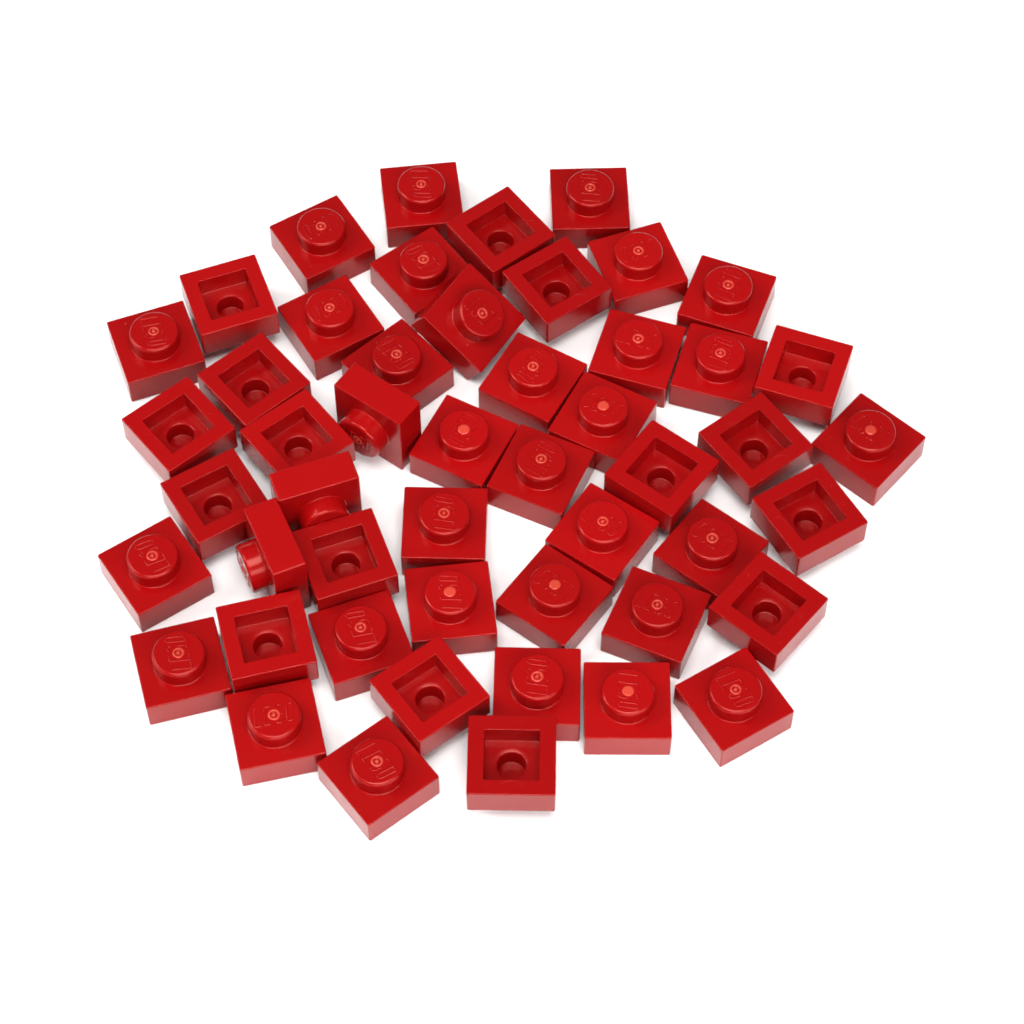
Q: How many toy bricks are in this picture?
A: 50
